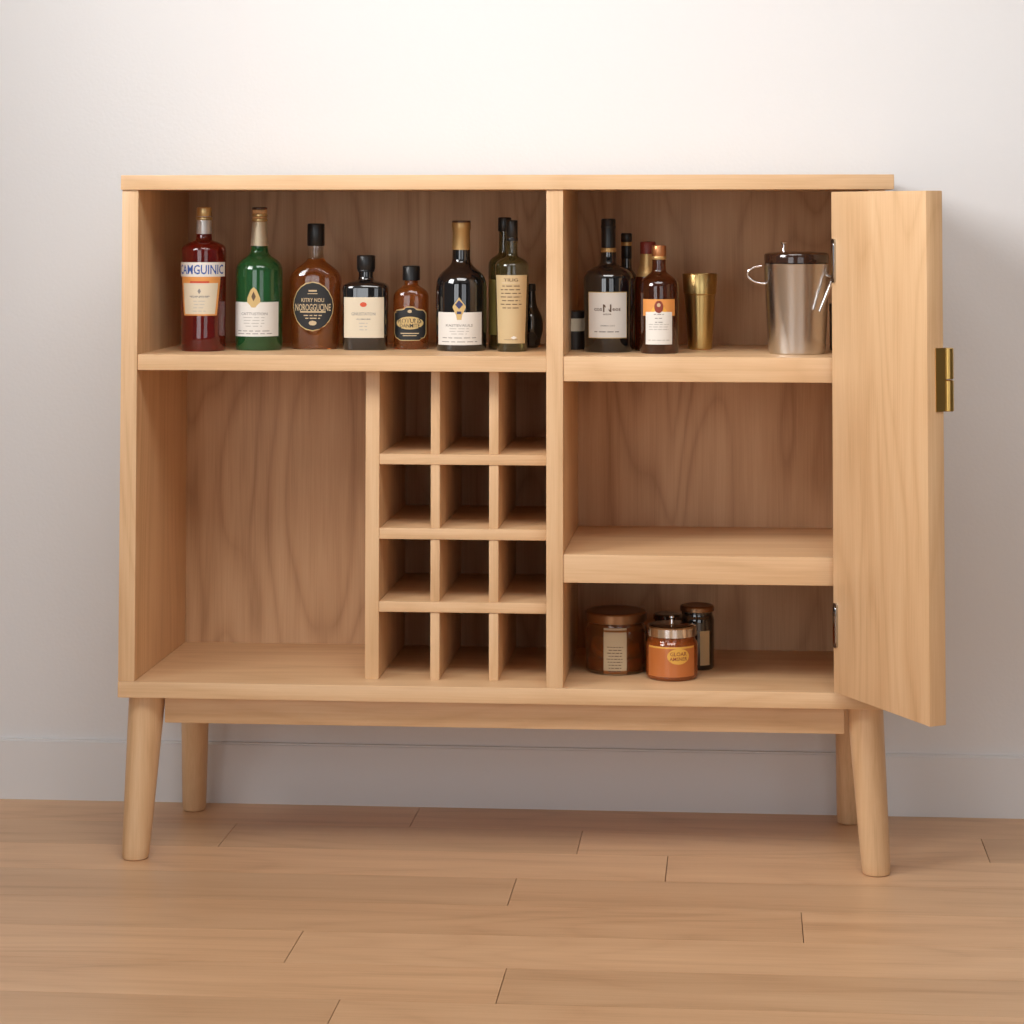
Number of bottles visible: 13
